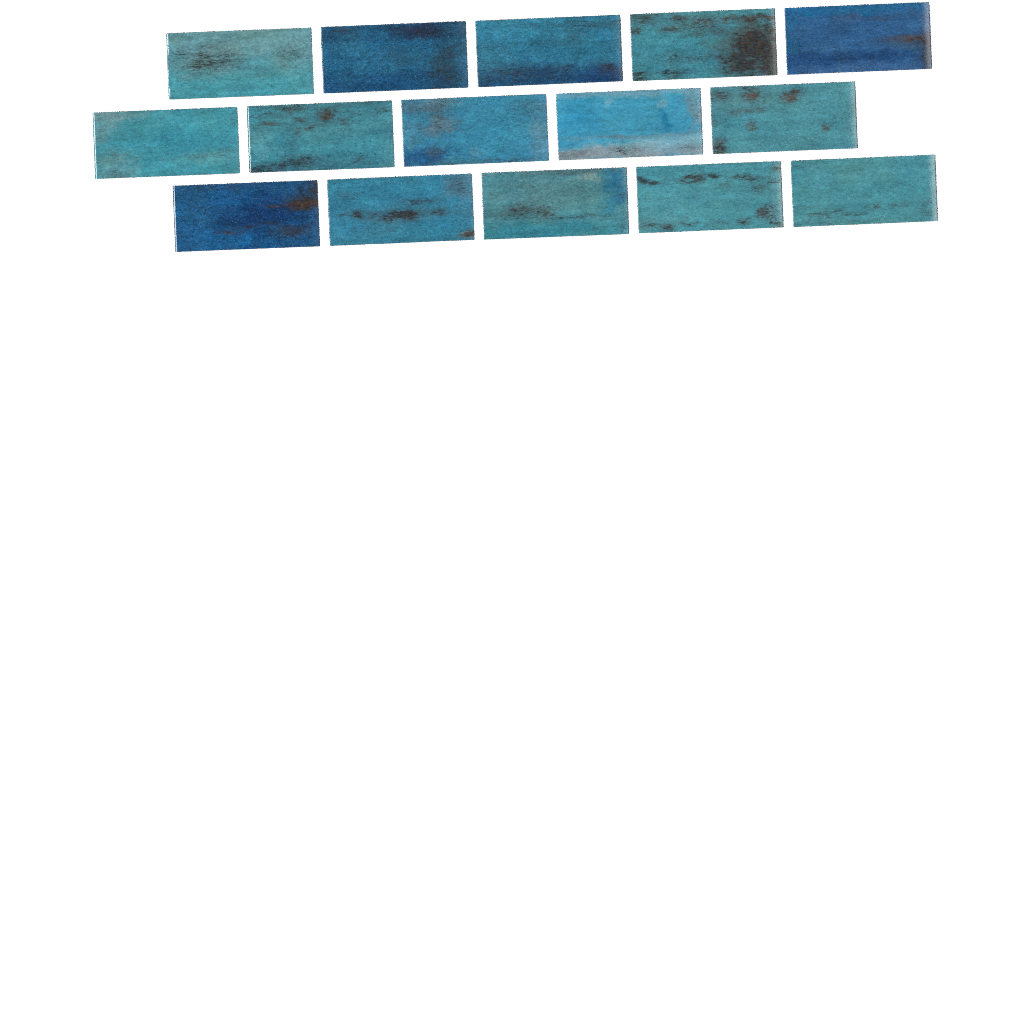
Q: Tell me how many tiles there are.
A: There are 15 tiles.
